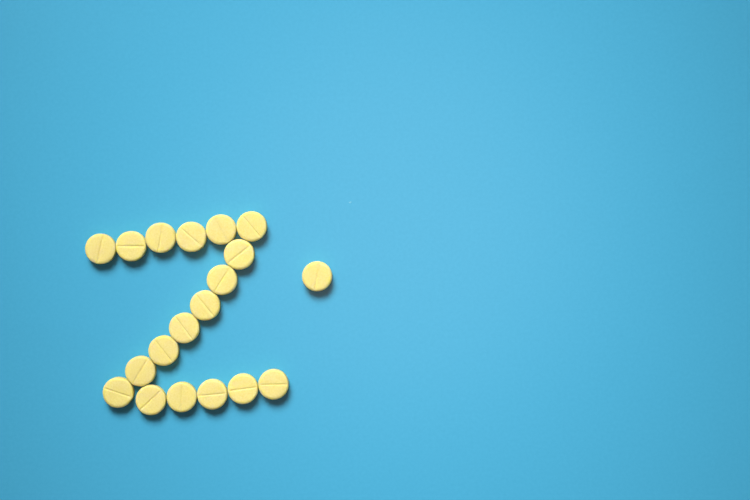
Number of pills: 19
